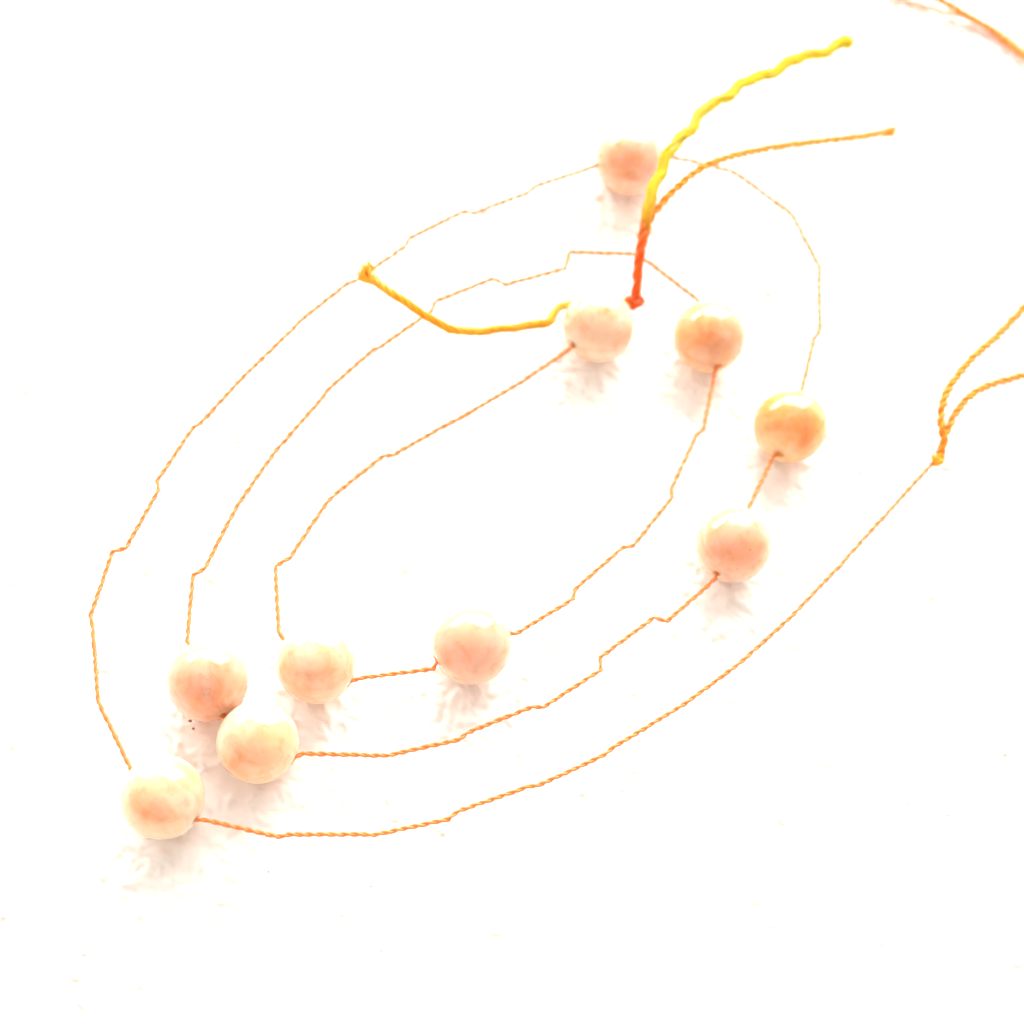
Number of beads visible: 10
